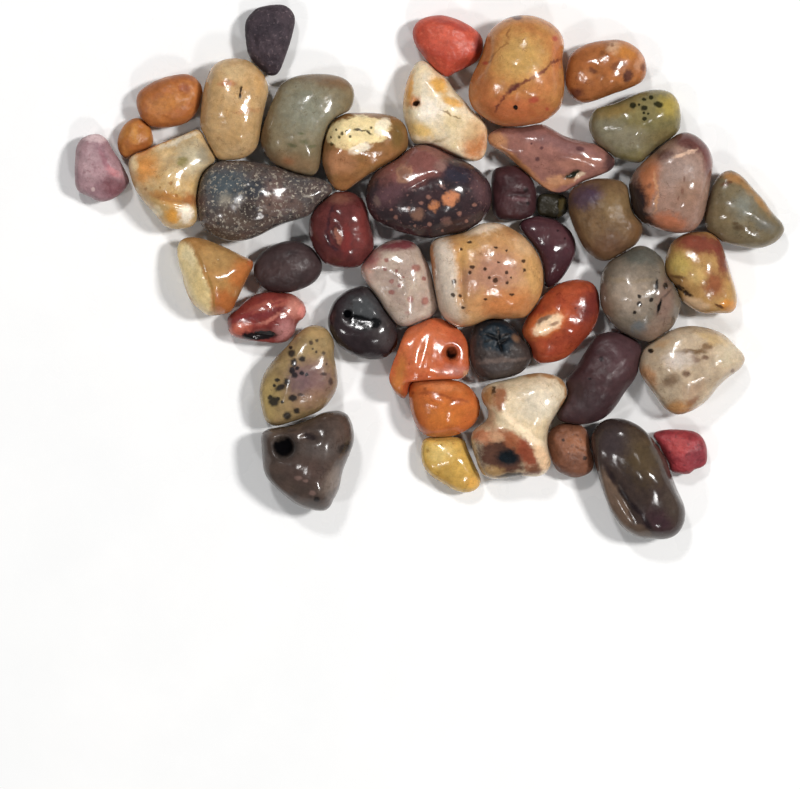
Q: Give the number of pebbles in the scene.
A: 44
